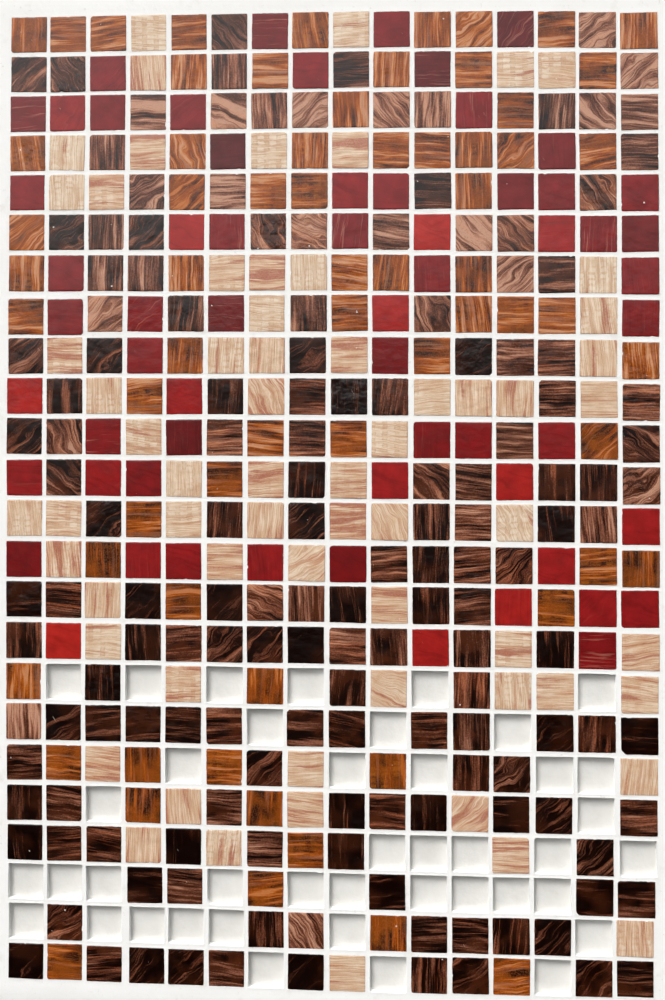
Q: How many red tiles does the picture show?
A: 61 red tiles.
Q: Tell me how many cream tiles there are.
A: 64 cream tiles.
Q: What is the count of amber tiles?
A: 66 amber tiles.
